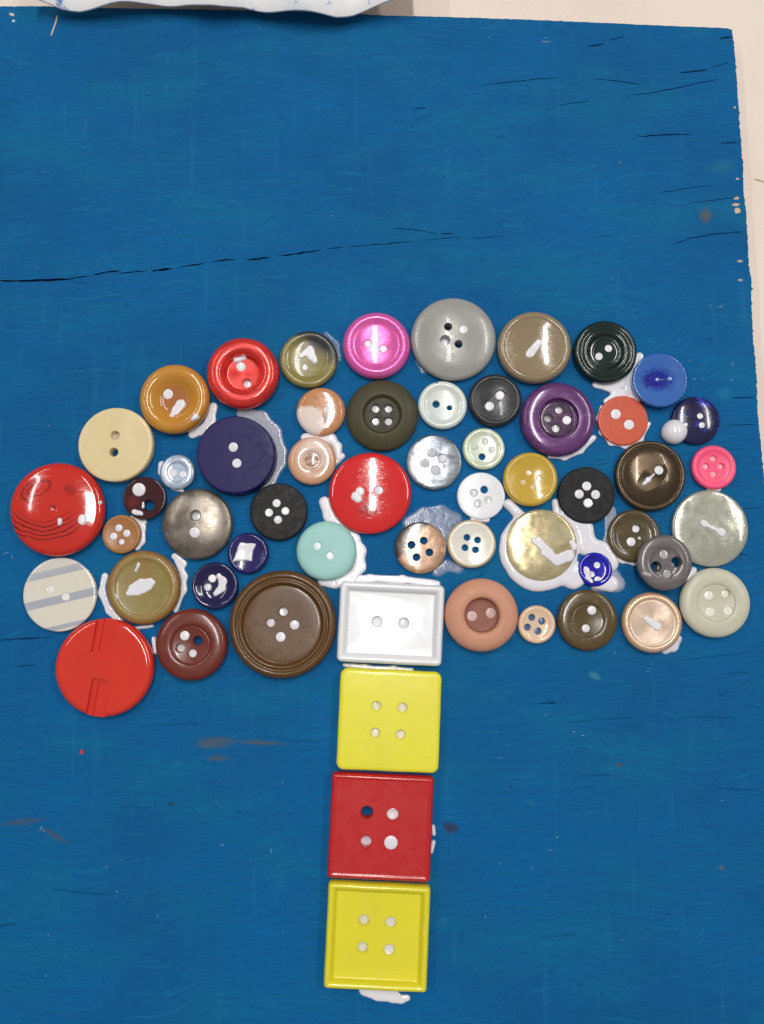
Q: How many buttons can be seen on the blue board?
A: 56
